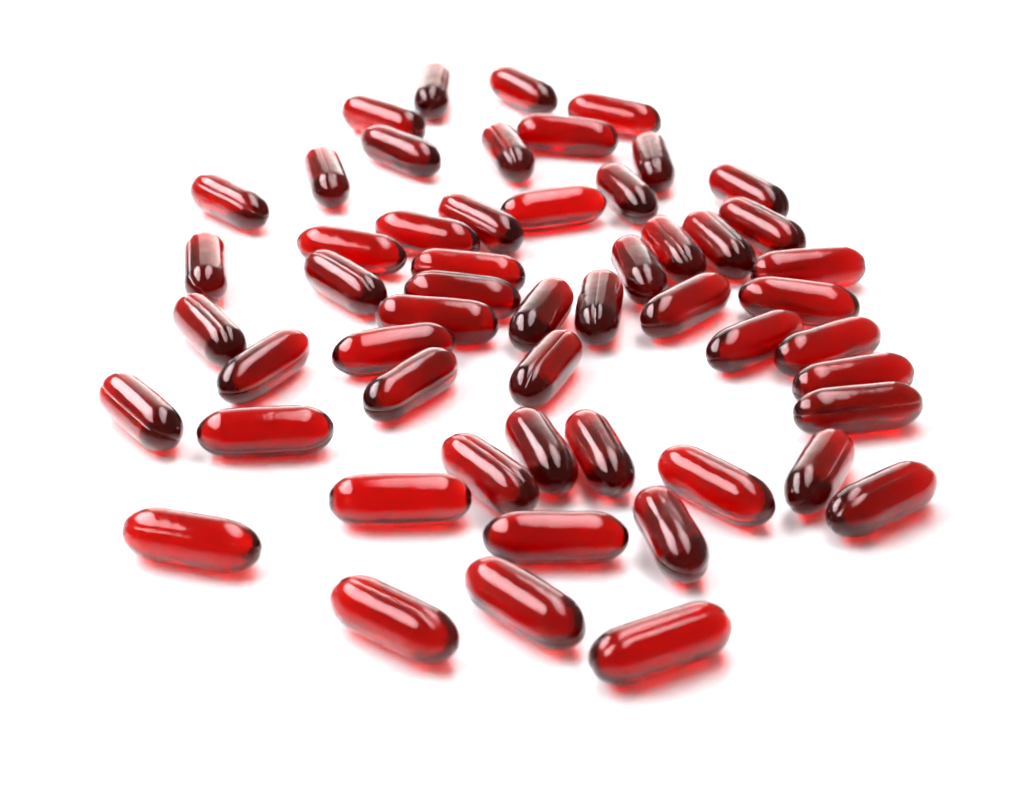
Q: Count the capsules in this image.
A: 54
